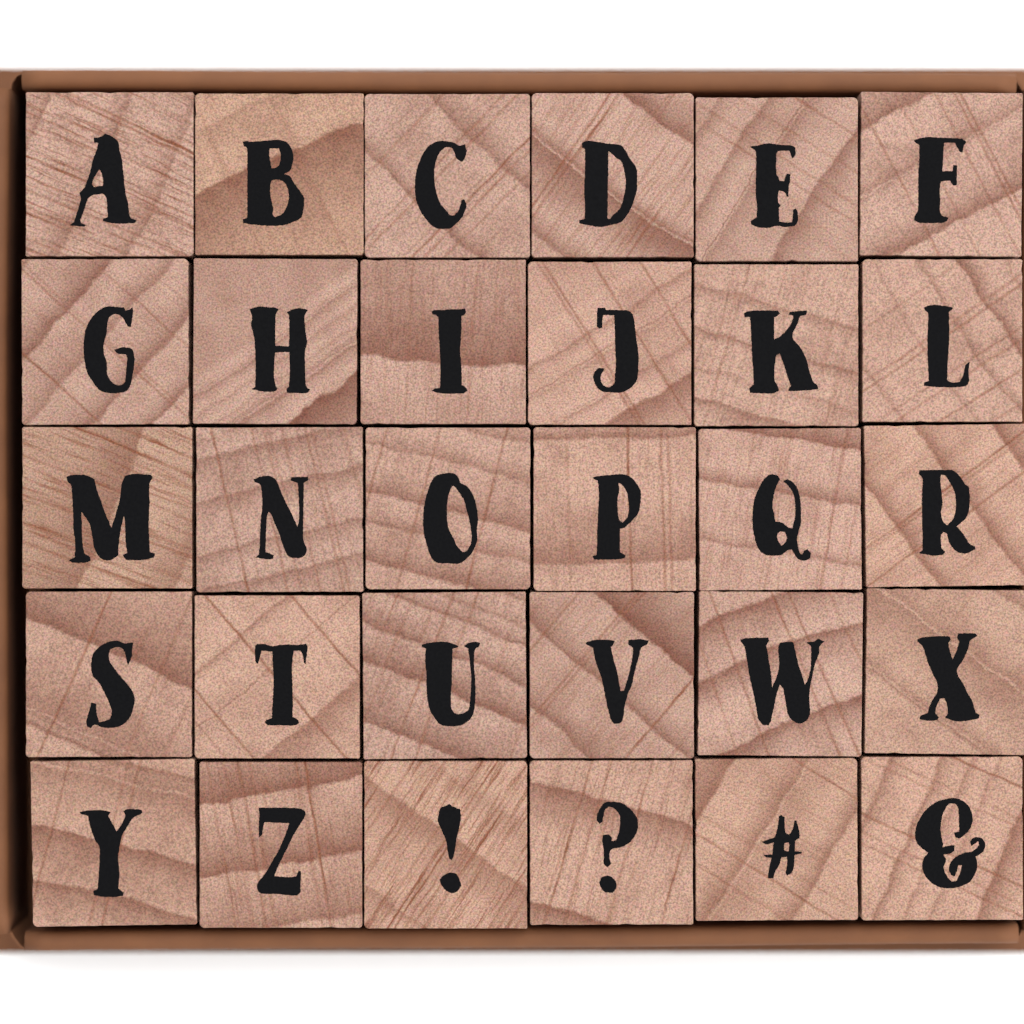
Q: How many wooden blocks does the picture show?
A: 30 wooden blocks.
